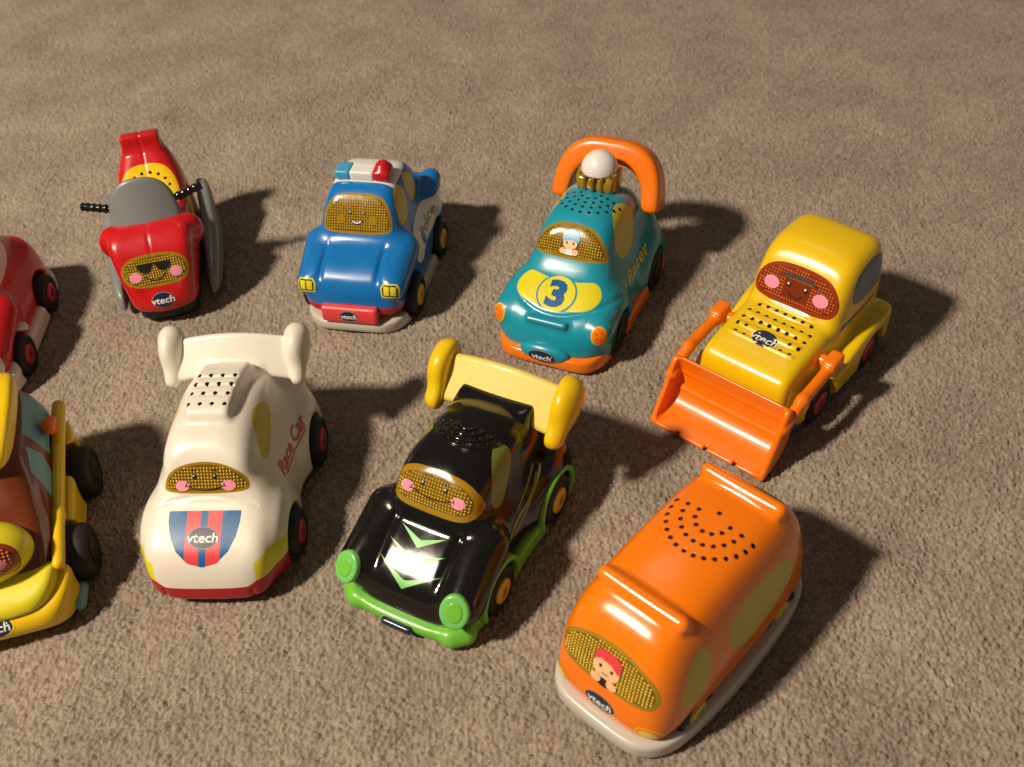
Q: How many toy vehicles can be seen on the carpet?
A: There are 9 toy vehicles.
